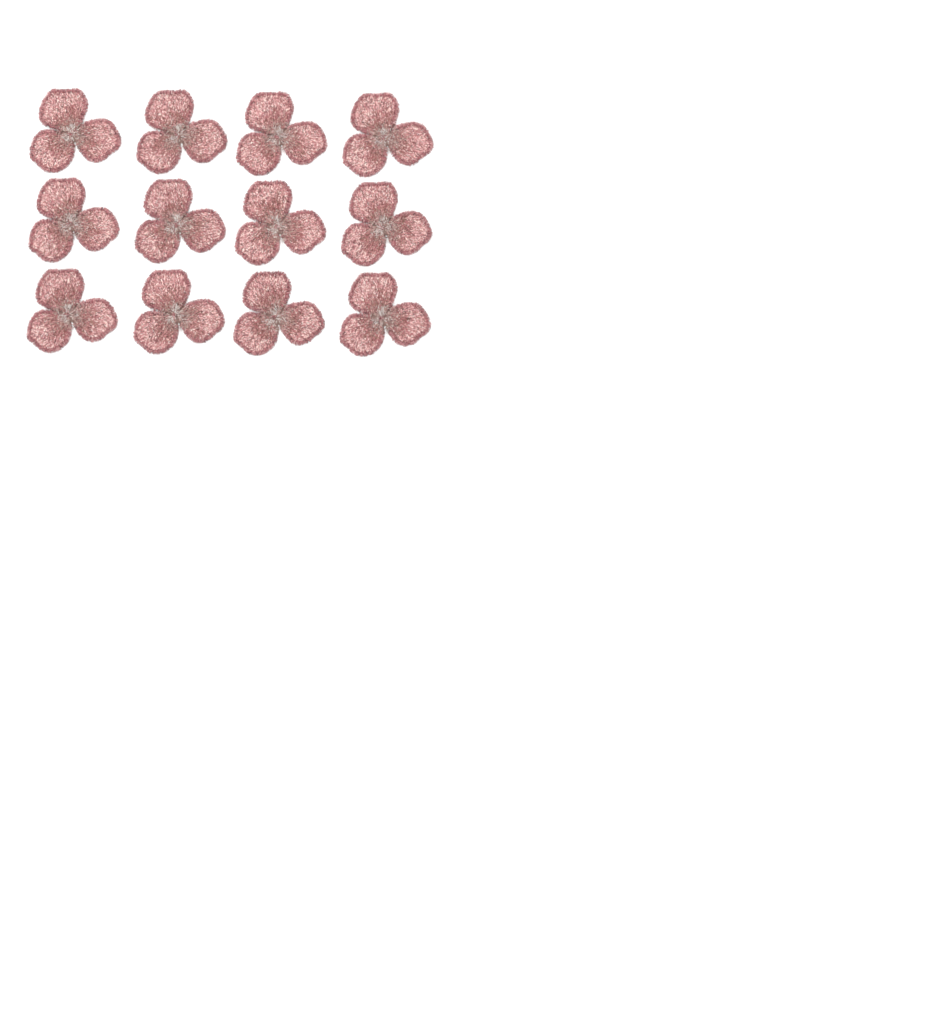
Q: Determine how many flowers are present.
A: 12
